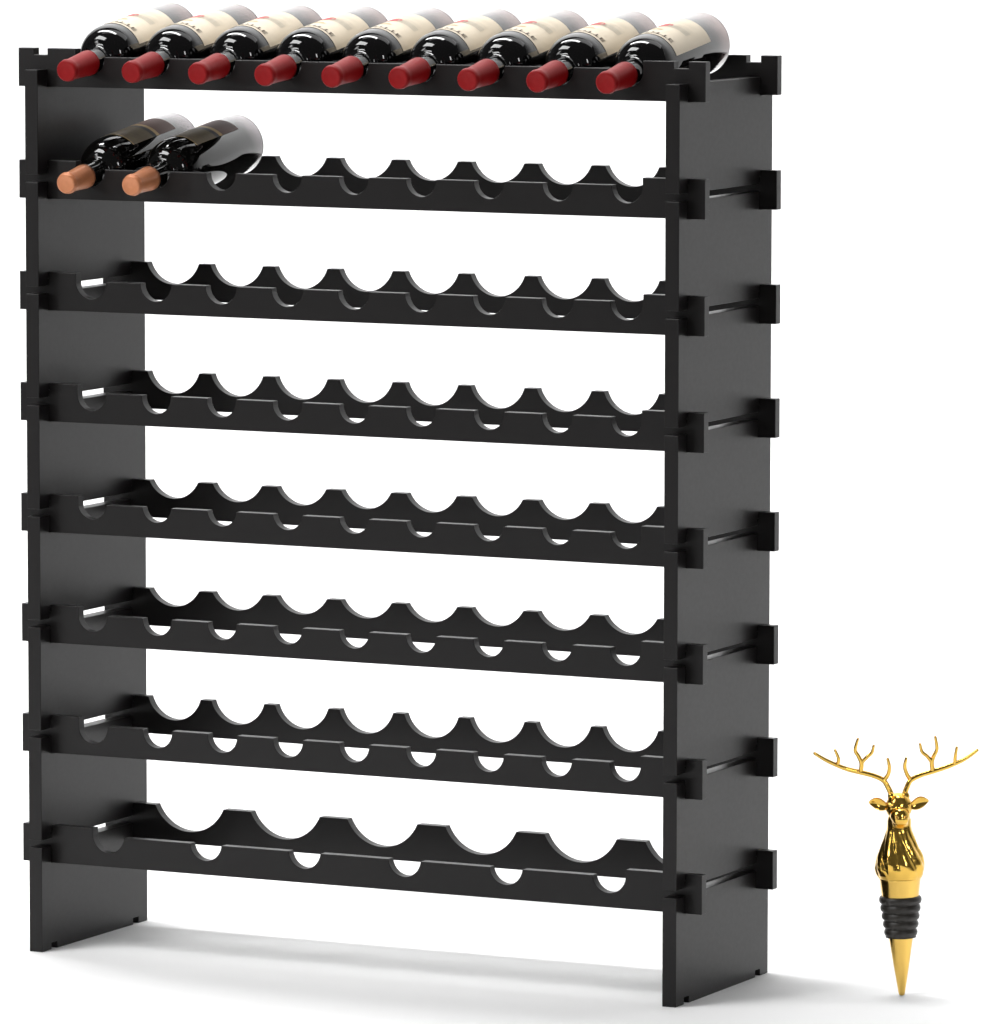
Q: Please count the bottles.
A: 11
